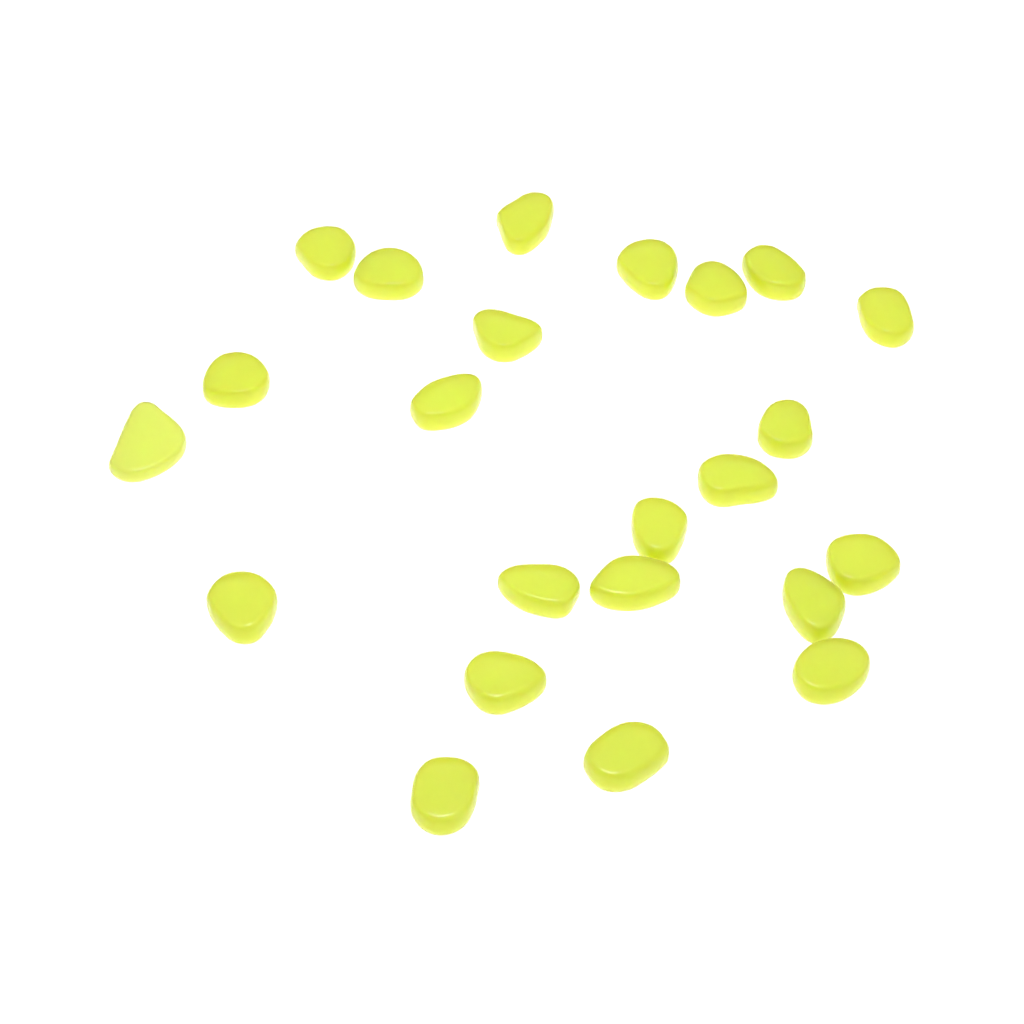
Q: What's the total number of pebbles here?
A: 23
